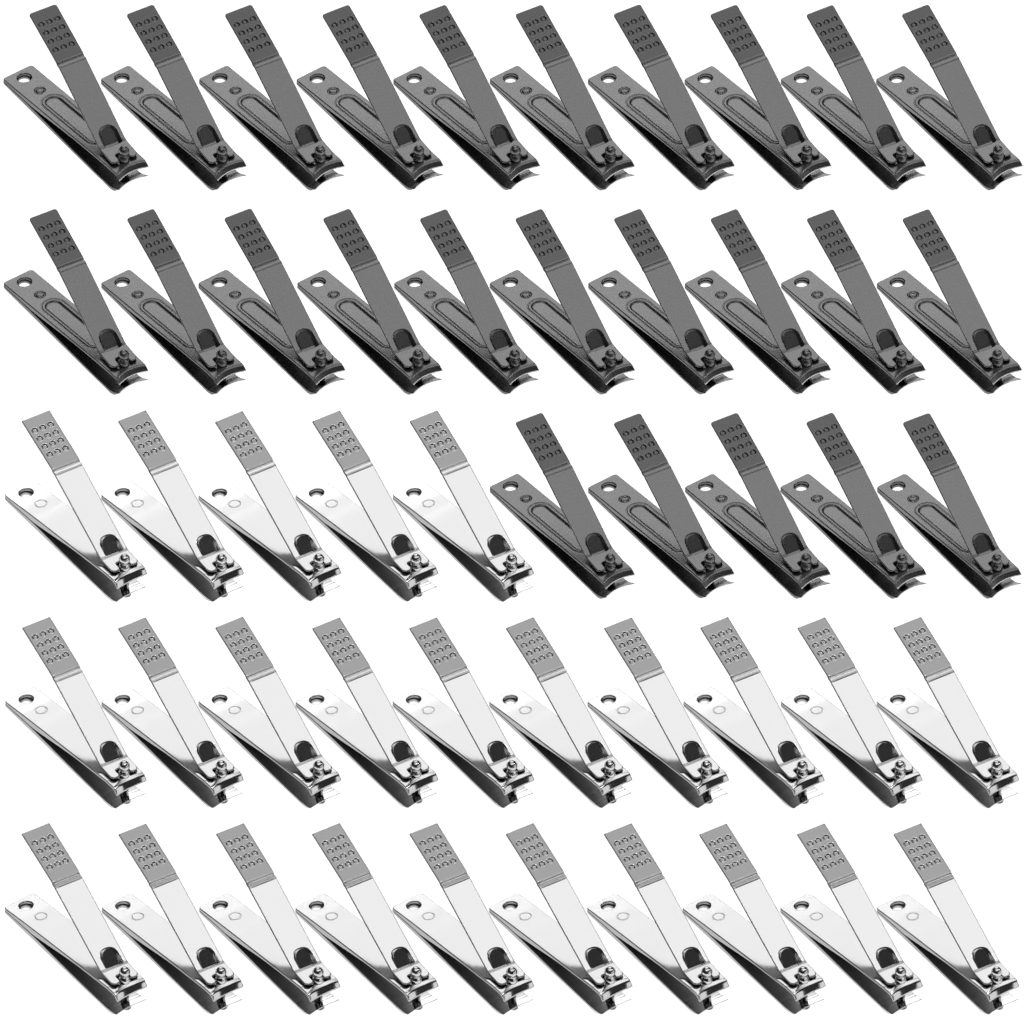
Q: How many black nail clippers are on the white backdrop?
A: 25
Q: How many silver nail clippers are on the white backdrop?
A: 25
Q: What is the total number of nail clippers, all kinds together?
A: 50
